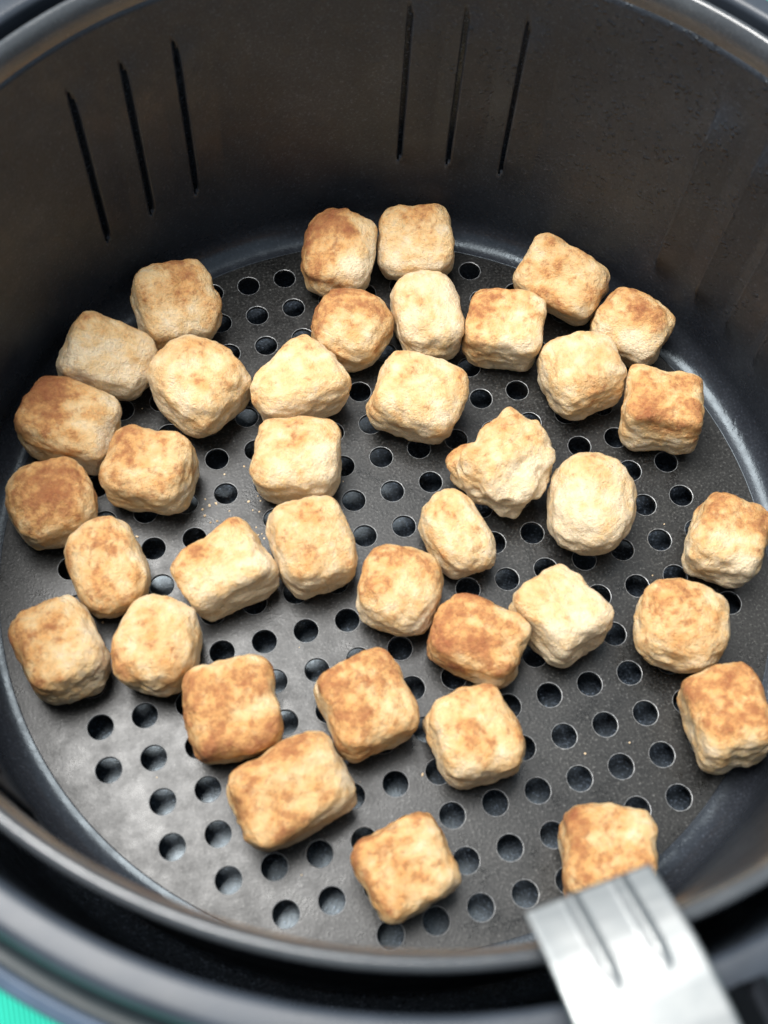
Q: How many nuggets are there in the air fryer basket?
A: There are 38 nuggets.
